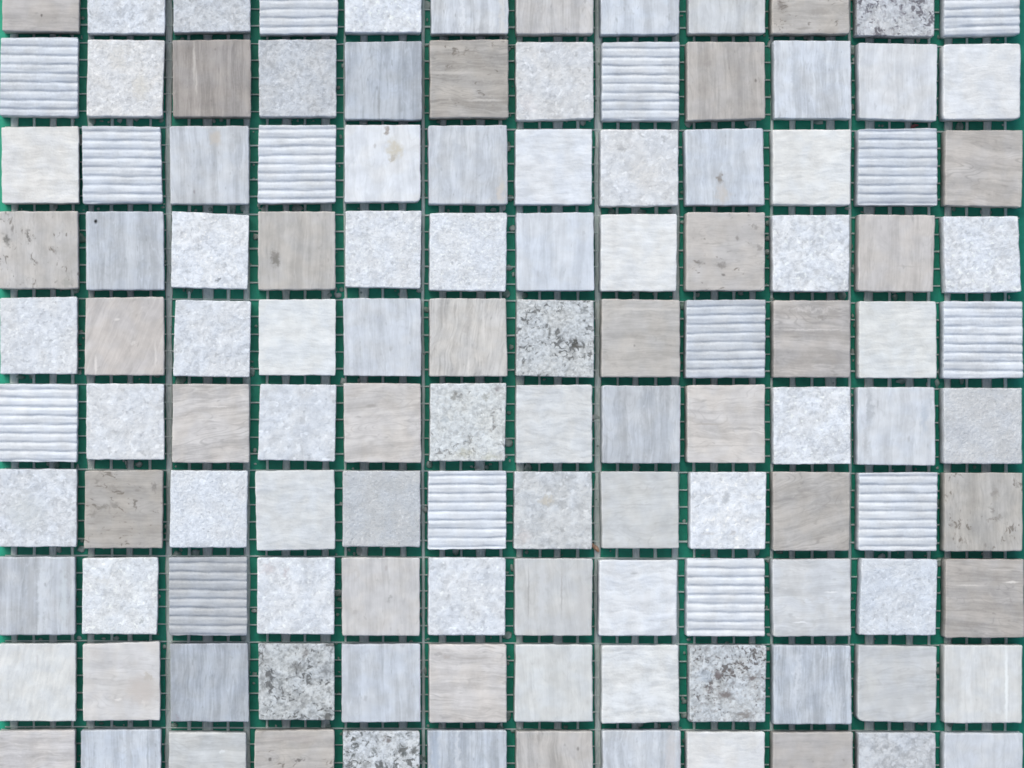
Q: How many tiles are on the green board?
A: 120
